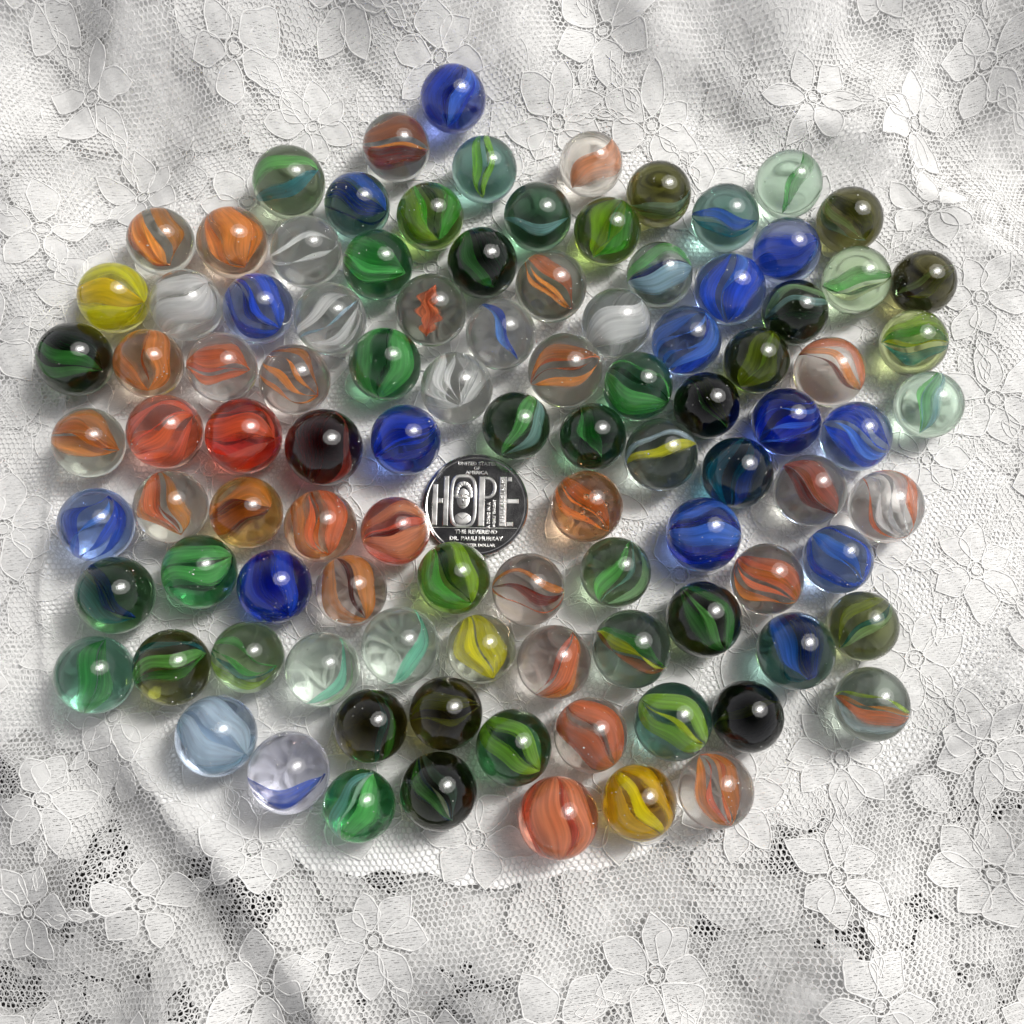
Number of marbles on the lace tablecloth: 100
